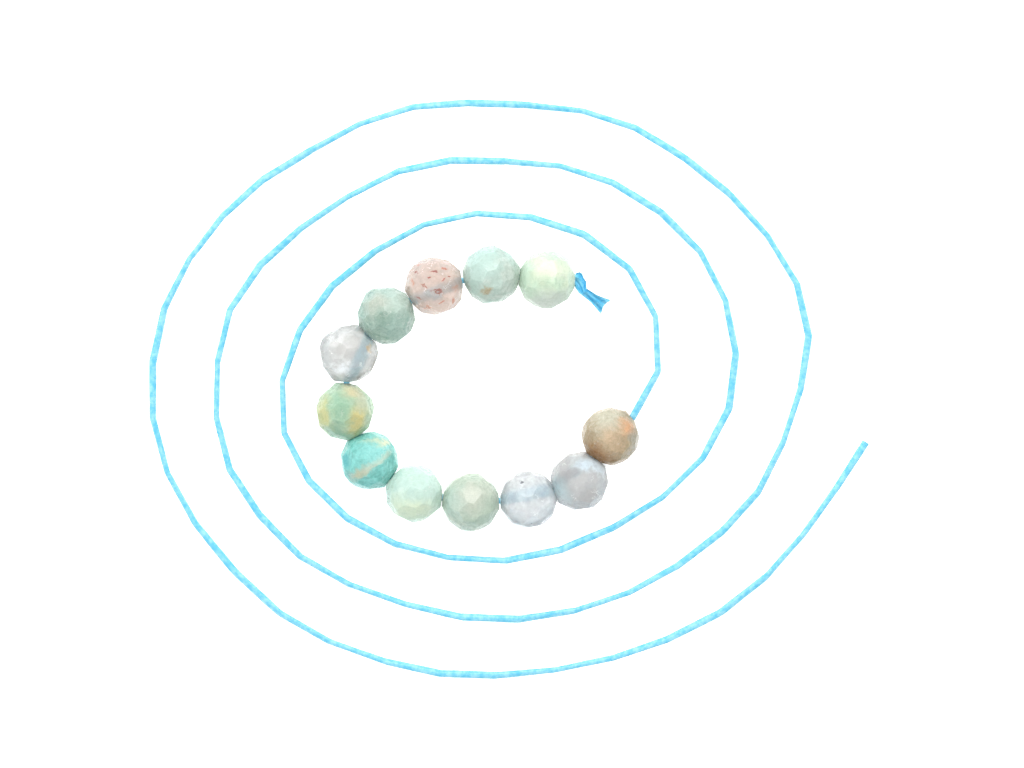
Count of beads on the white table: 12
